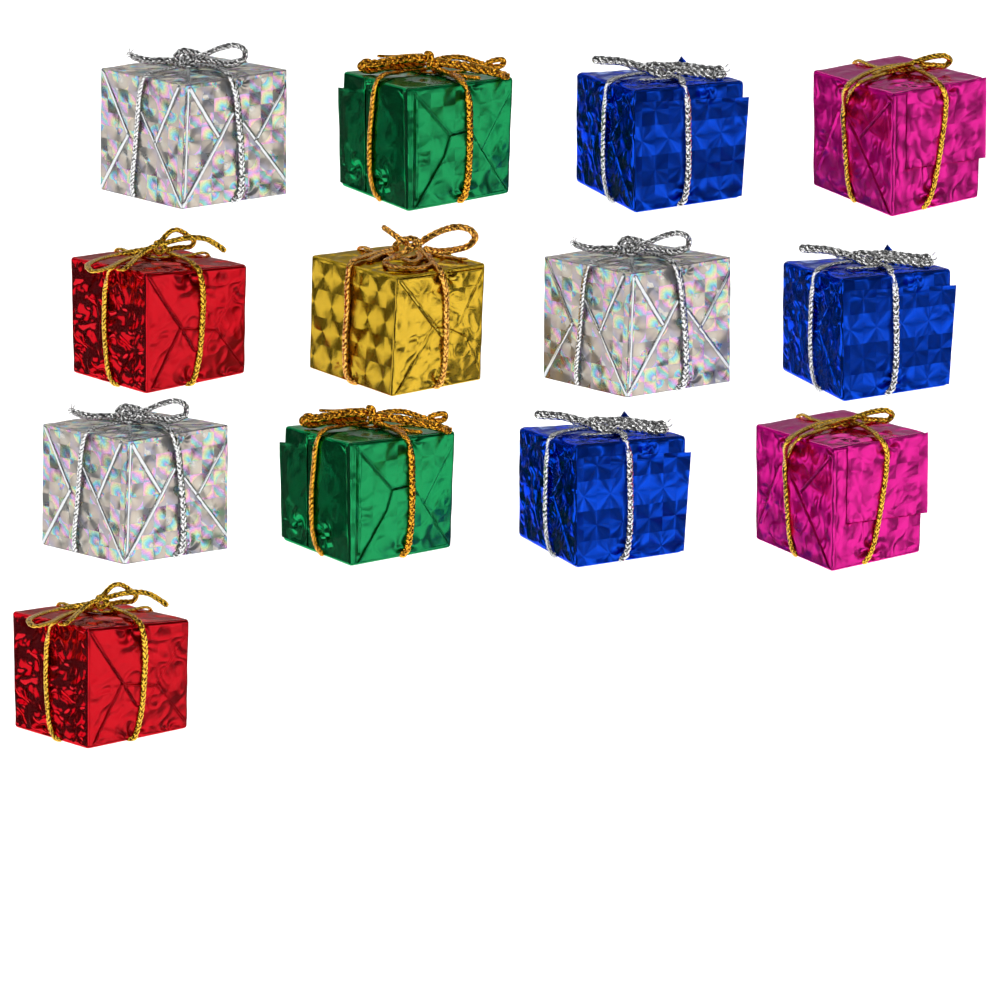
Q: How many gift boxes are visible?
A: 13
